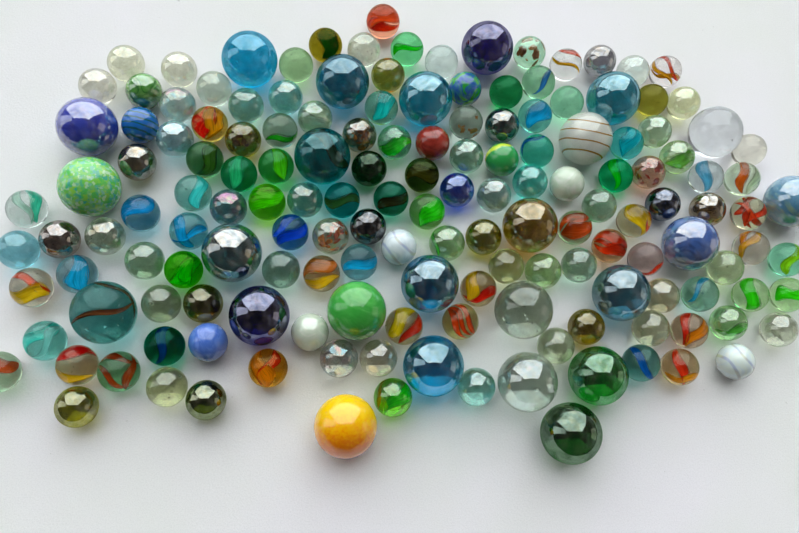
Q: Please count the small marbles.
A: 133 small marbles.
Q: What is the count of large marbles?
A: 25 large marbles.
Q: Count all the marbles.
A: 158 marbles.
